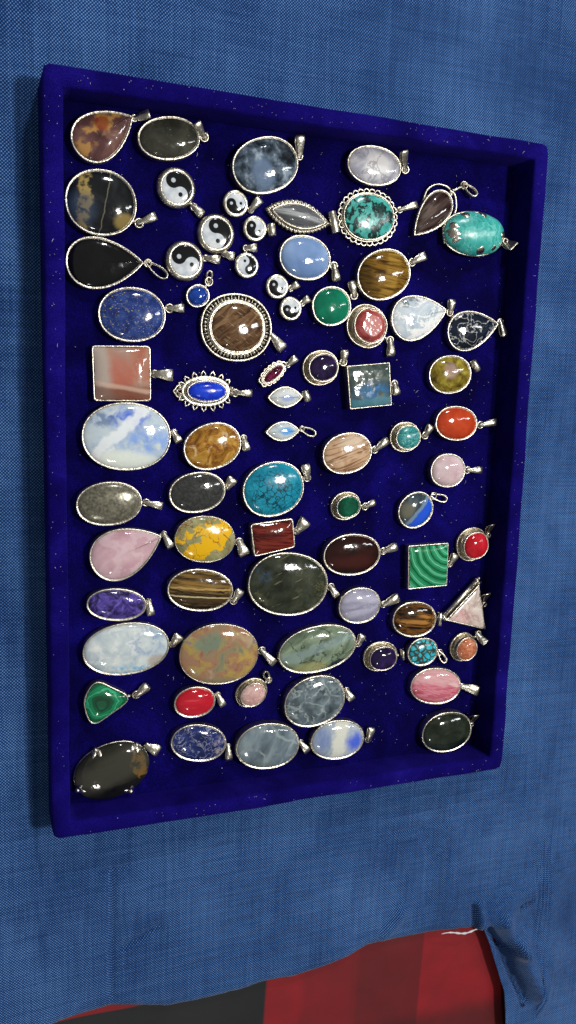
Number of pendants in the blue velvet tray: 74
